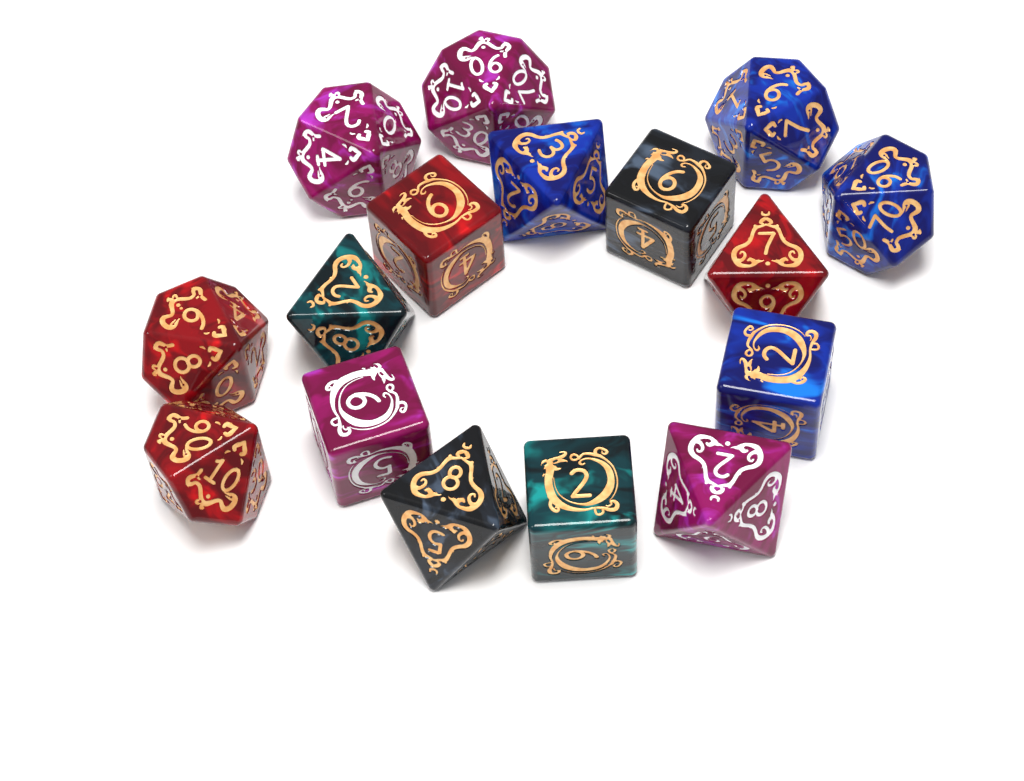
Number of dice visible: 16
